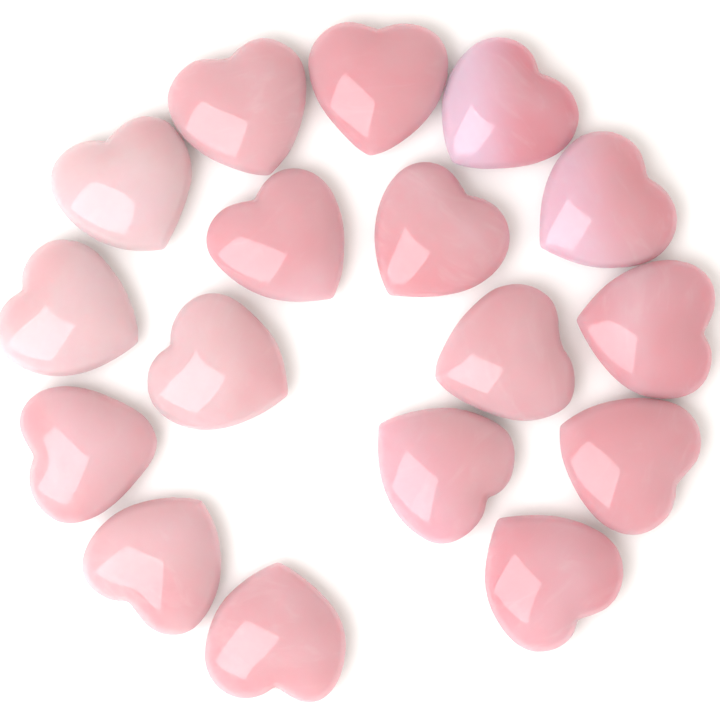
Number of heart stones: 17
